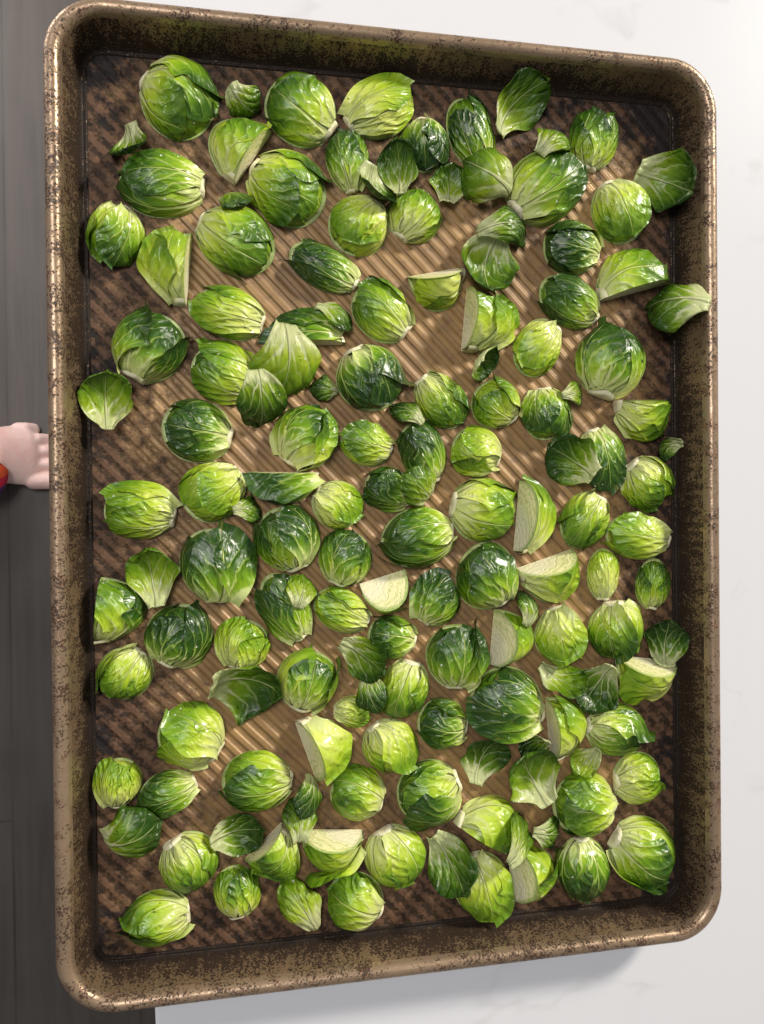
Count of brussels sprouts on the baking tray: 102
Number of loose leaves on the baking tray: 46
